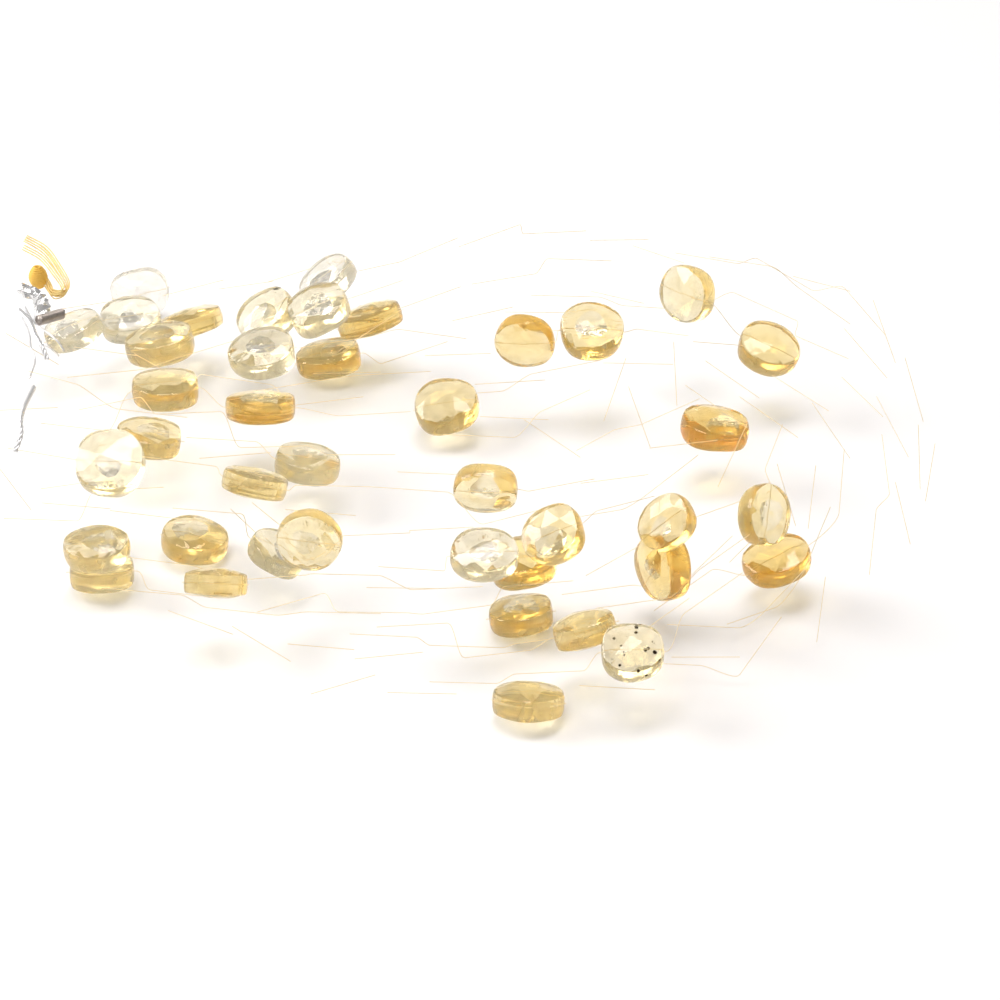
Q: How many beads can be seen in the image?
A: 41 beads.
